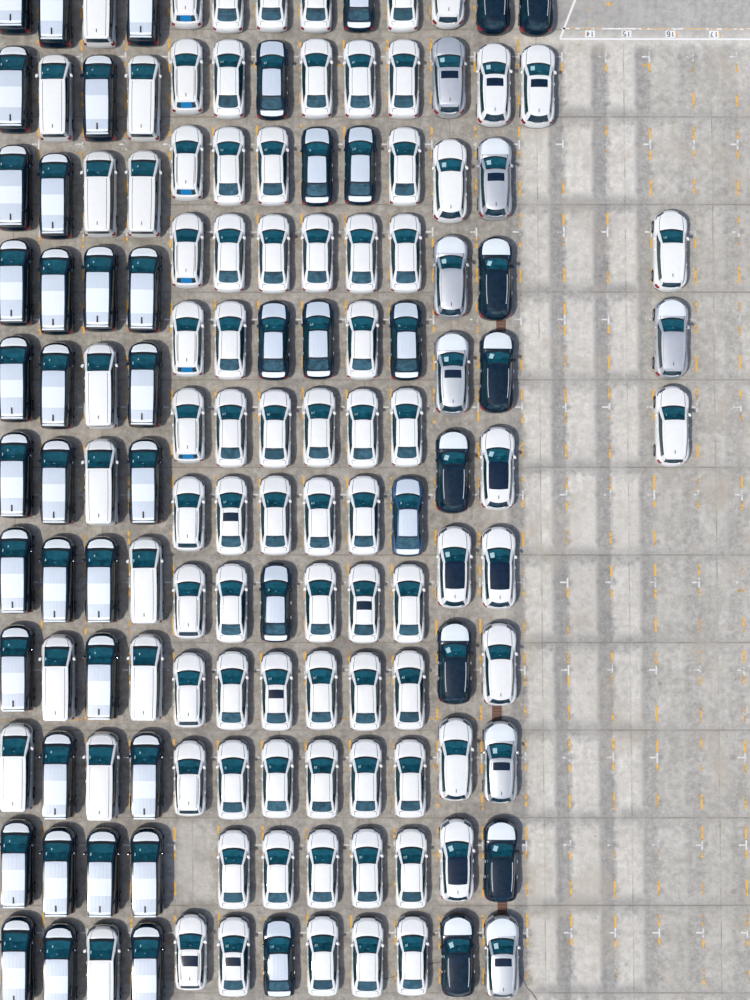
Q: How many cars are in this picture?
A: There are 142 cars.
